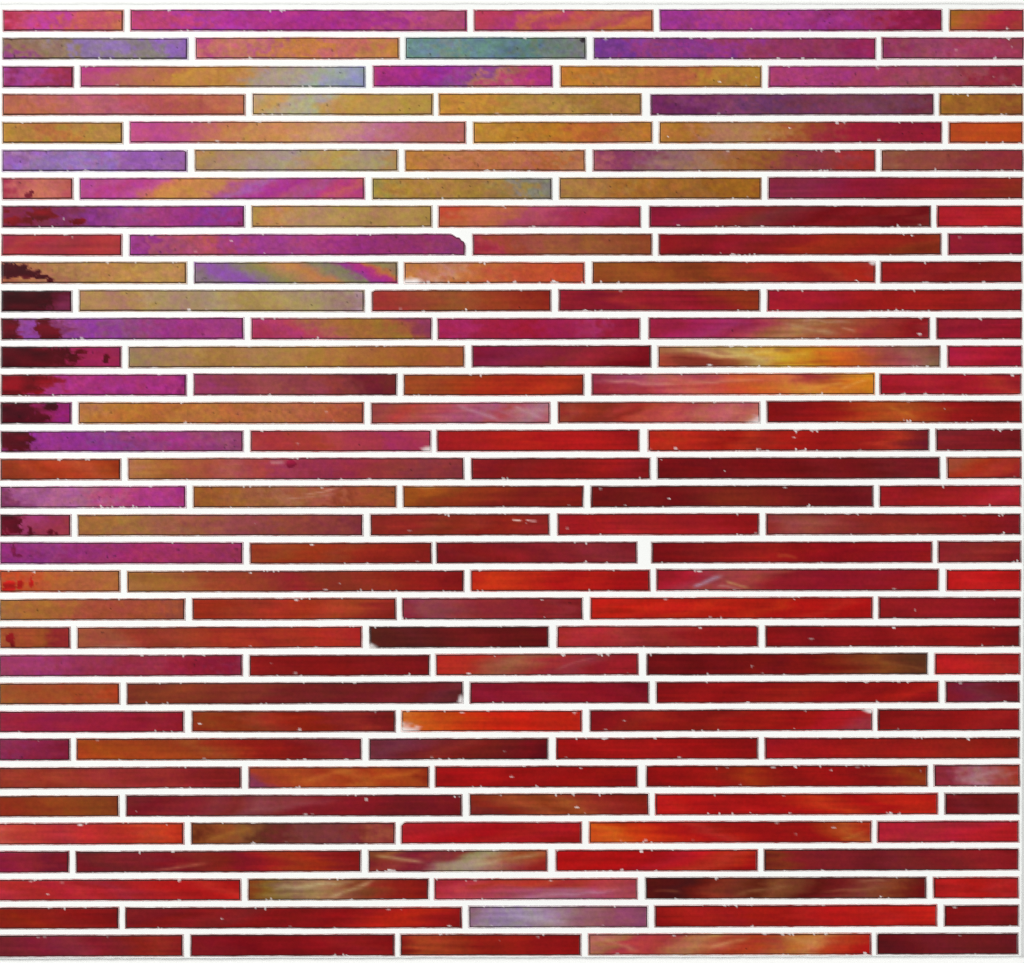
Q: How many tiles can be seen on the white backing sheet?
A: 170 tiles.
